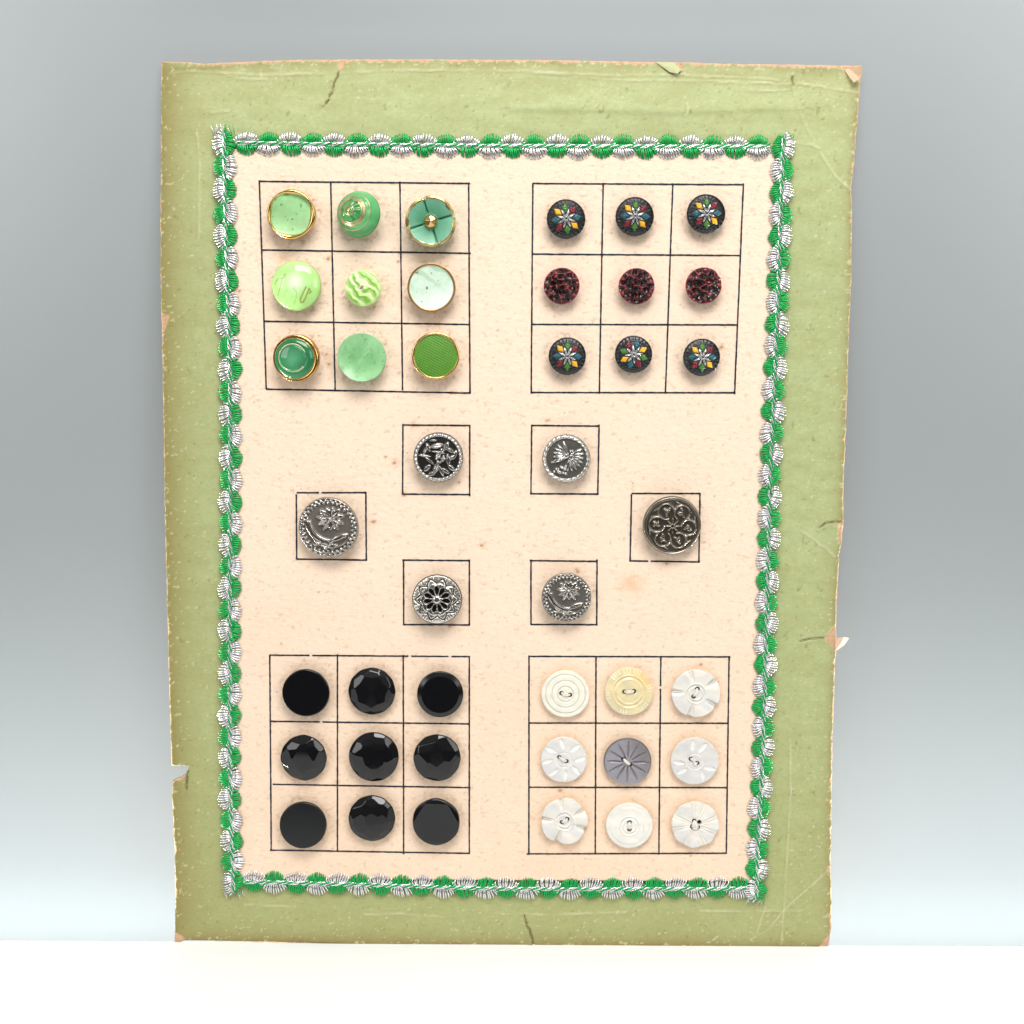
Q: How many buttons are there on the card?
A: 42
